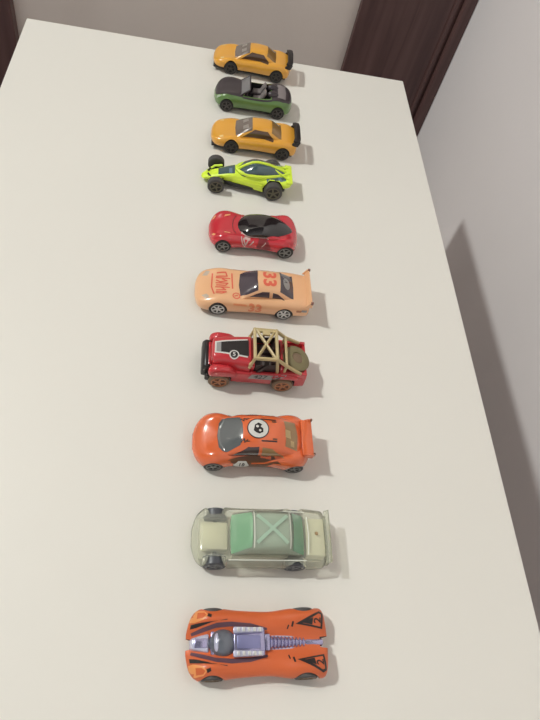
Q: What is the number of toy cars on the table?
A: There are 10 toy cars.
